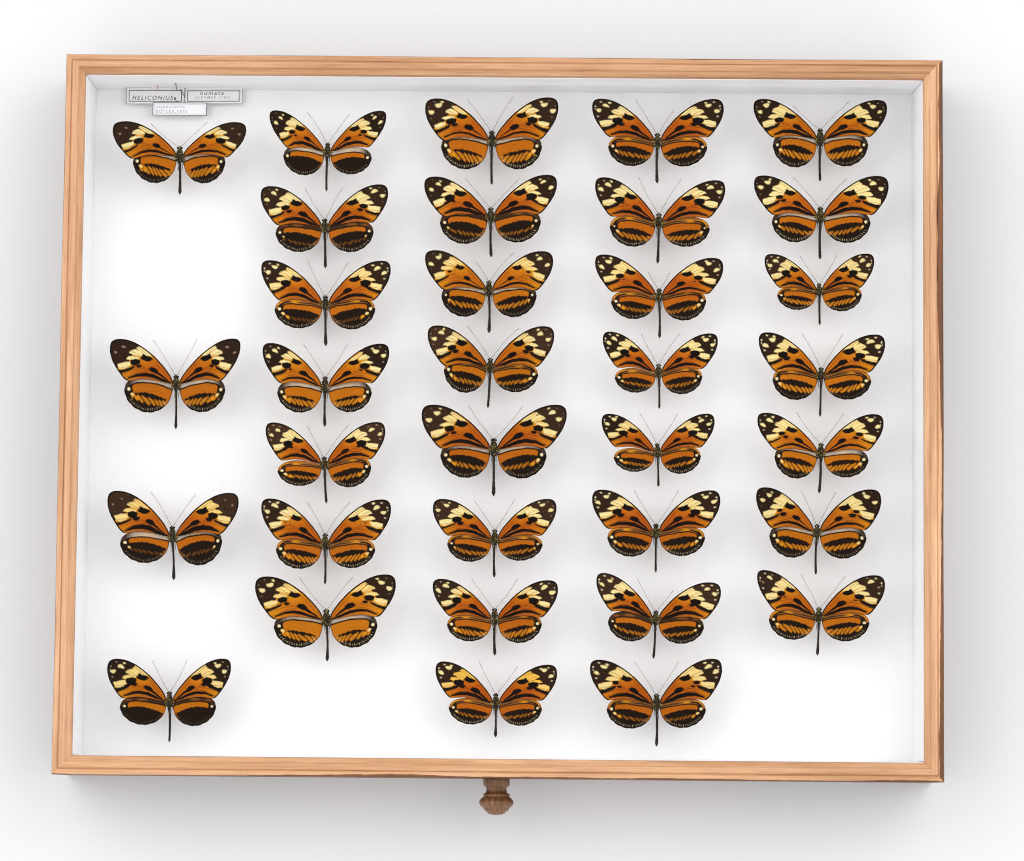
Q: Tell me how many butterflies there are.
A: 34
